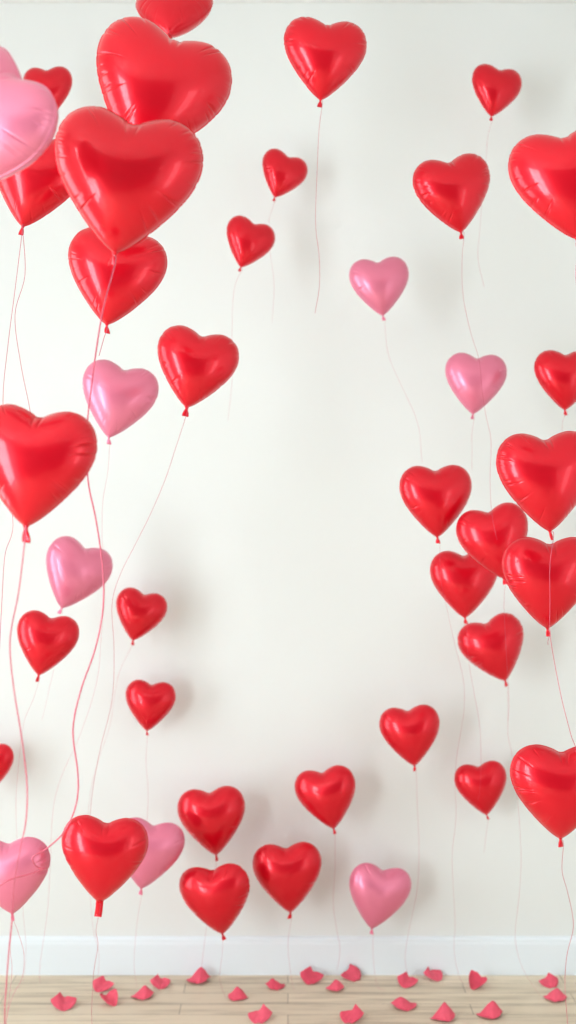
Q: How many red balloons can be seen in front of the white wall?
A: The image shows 33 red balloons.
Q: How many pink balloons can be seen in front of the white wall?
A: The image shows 8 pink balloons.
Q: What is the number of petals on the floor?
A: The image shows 21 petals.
